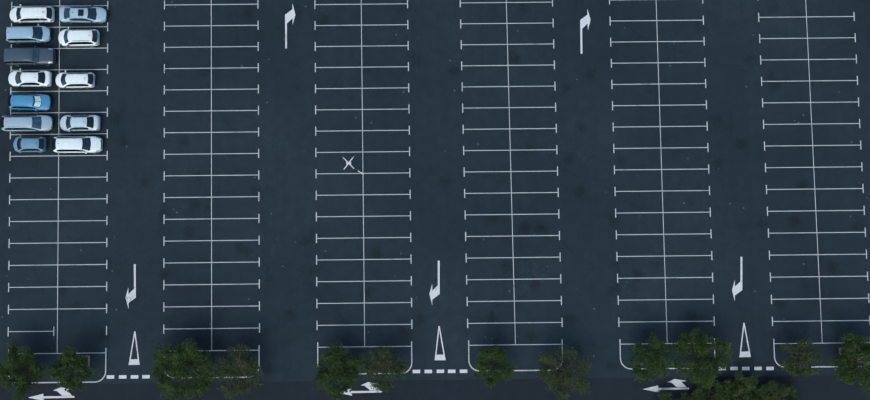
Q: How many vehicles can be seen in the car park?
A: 12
